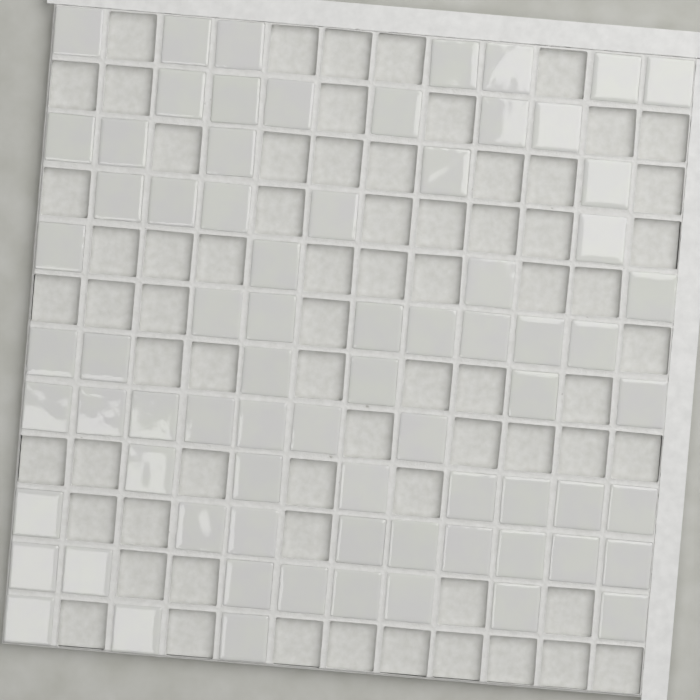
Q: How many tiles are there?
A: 74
